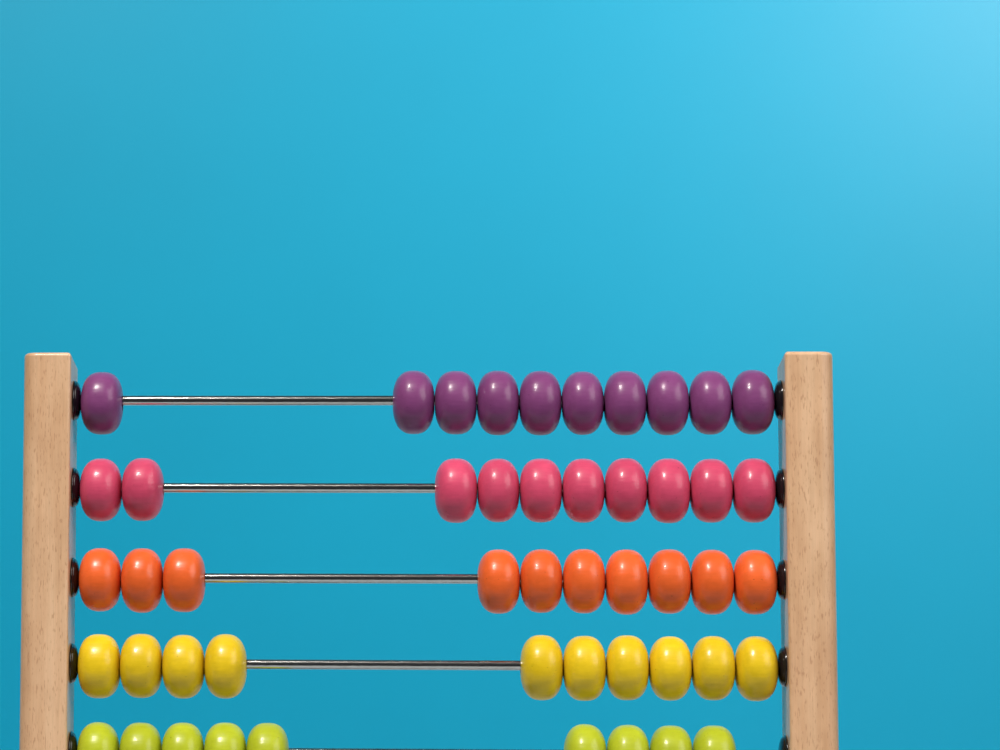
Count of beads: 49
